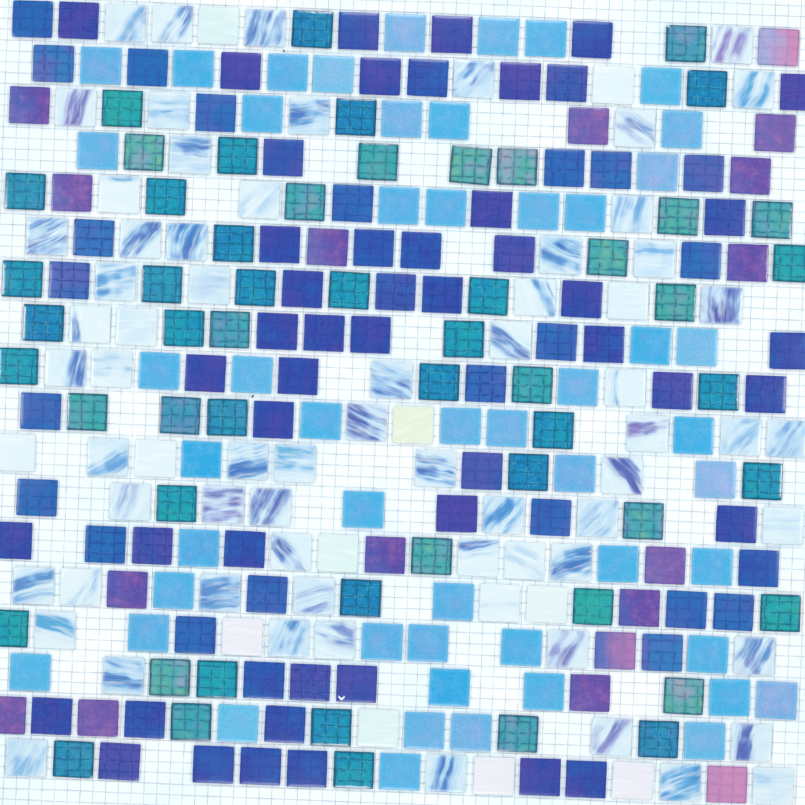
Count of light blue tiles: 51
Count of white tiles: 78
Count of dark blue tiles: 72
